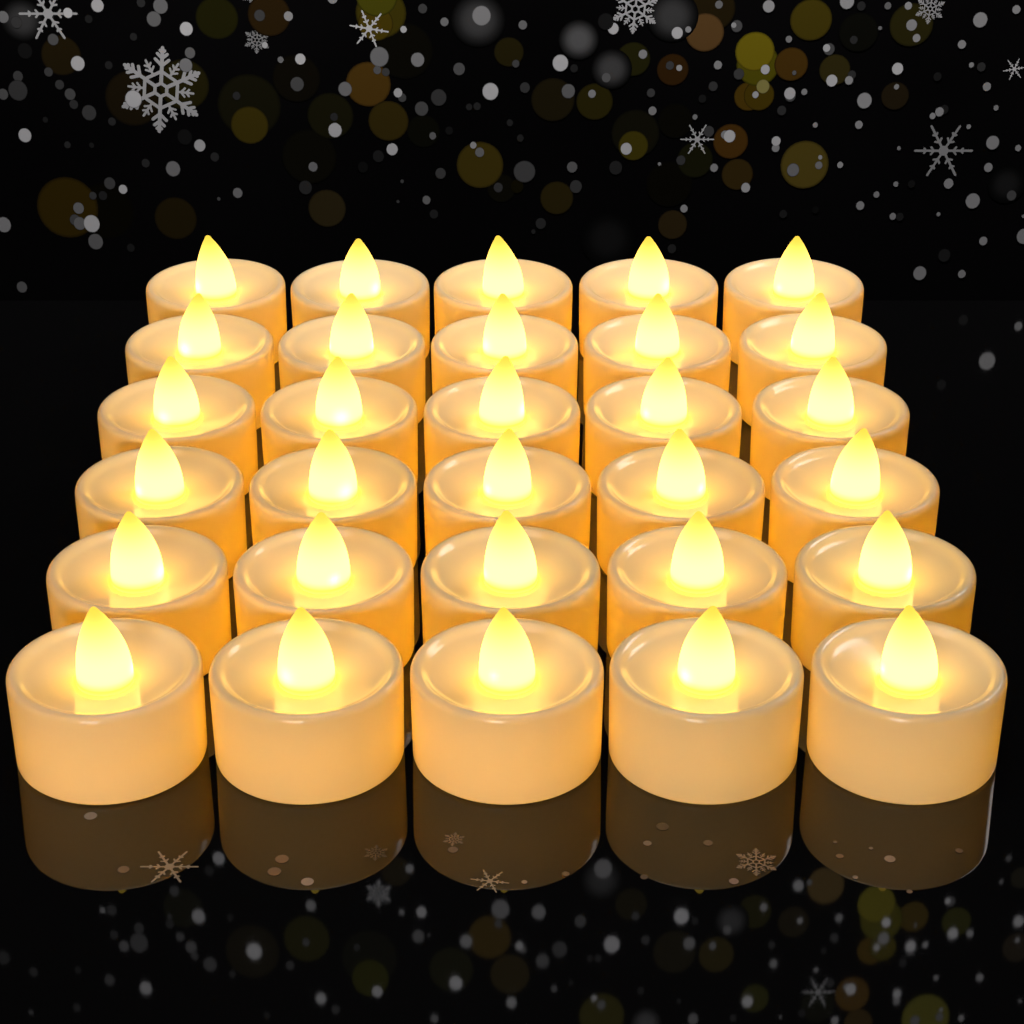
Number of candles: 30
